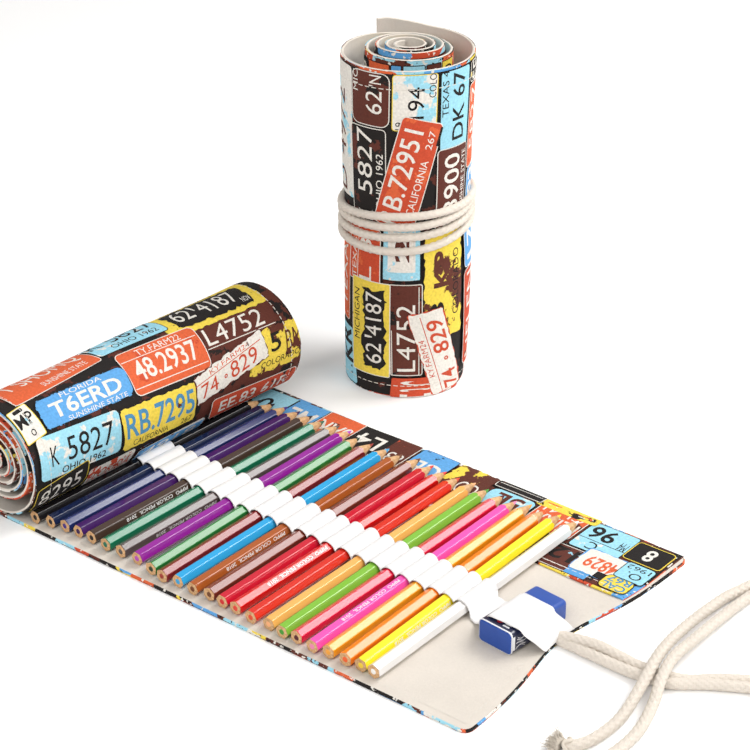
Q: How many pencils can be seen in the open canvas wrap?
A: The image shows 24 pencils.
